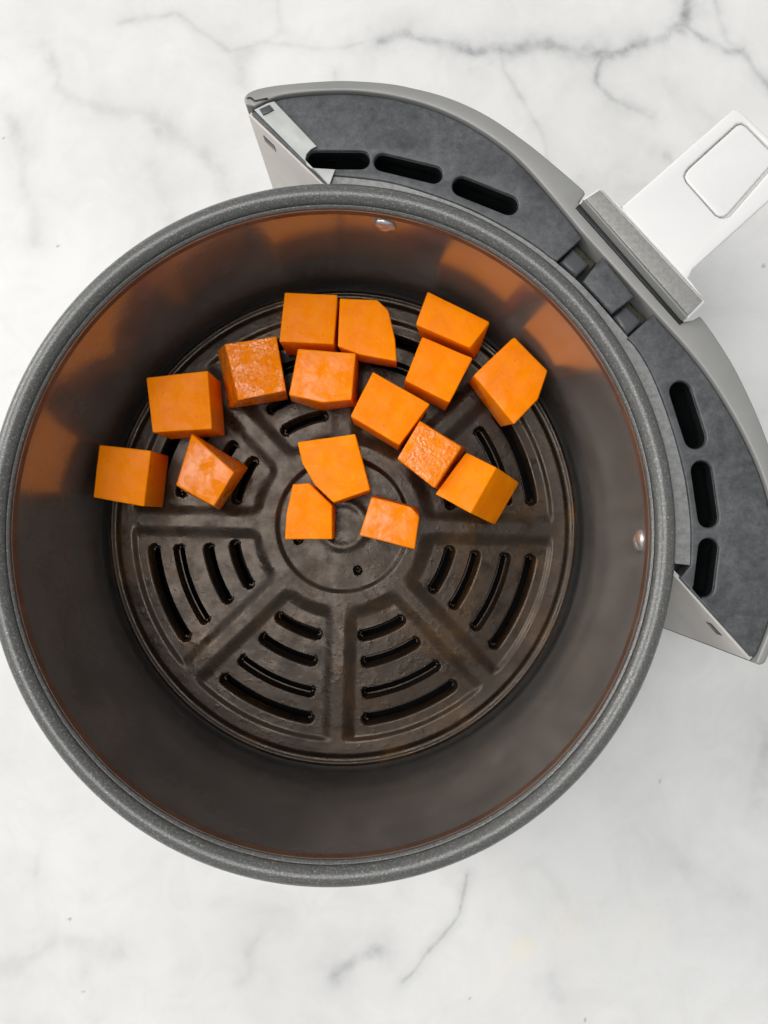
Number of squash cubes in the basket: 16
